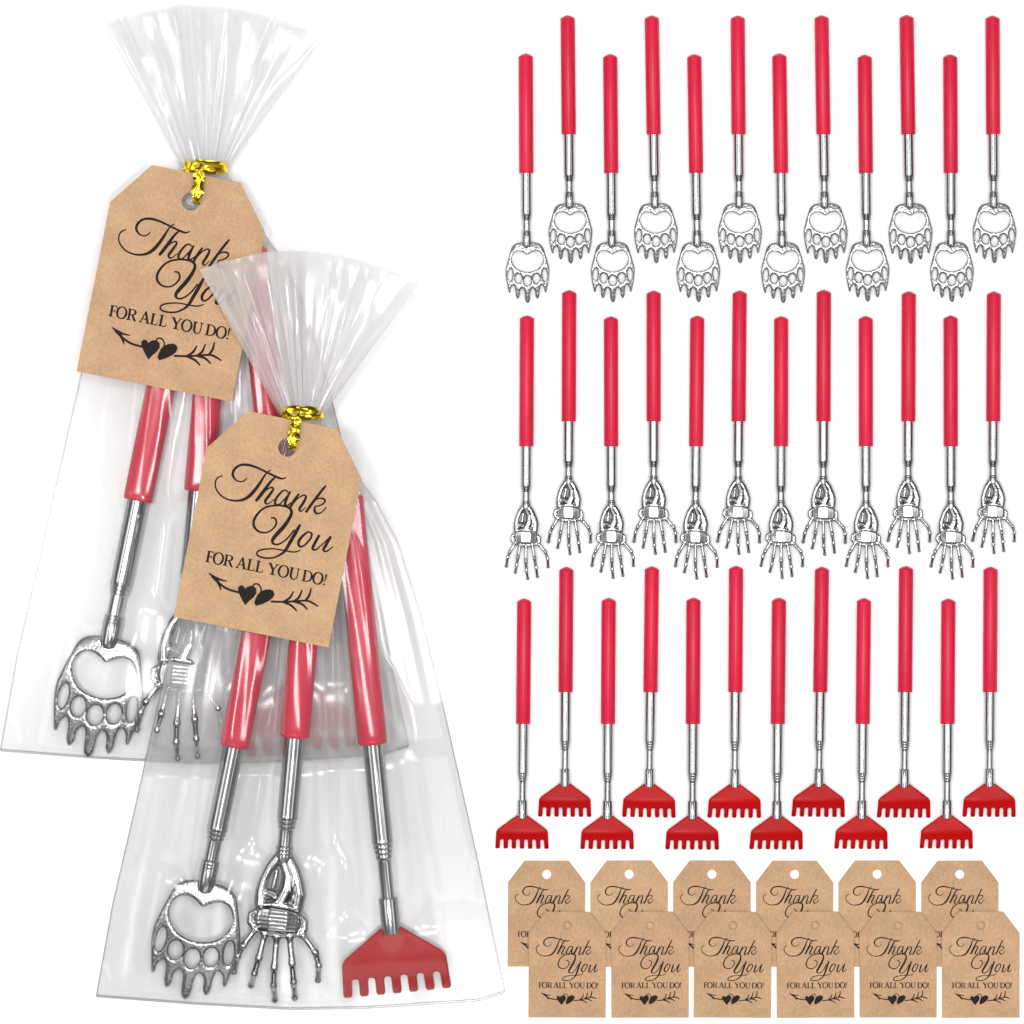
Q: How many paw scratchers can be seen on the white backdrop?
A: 14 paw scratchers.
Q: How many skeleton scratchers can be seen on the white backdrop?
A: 14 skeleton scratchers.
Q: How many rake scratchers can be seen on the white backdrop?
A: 14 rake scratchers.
